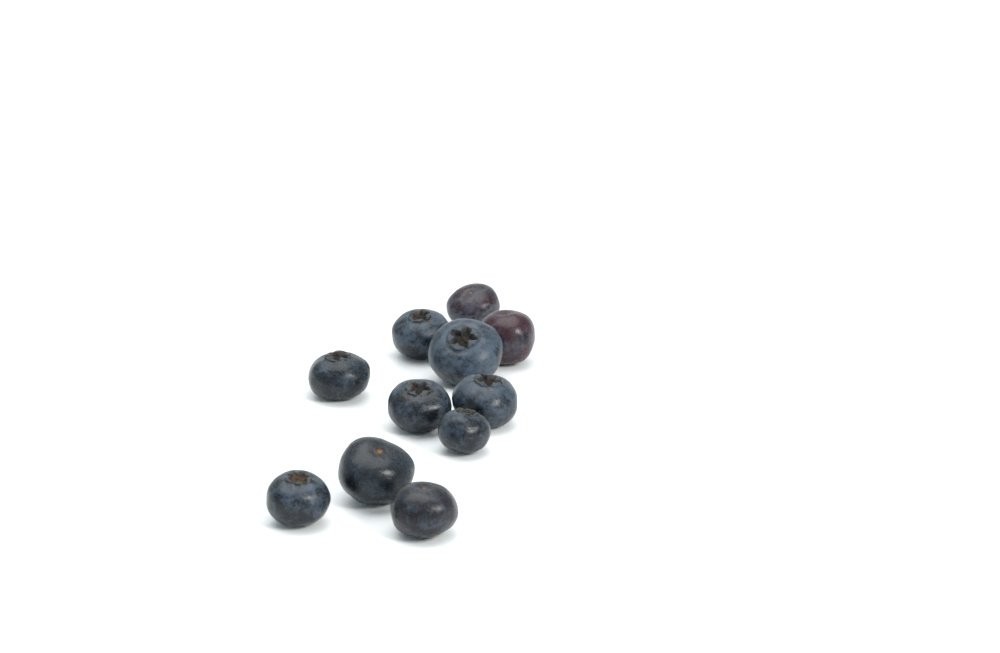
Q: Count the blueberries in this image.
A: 11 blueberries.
